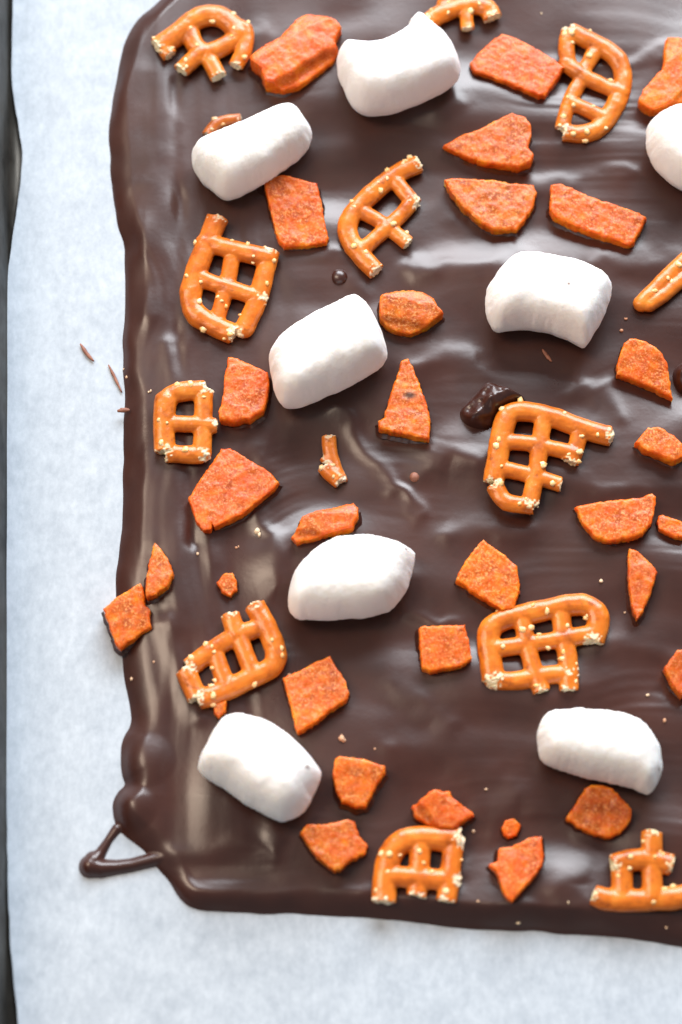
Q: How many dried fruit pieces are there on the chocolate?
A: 31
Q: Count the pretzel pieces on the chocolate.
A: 14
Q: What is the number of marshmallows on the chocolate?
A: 8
